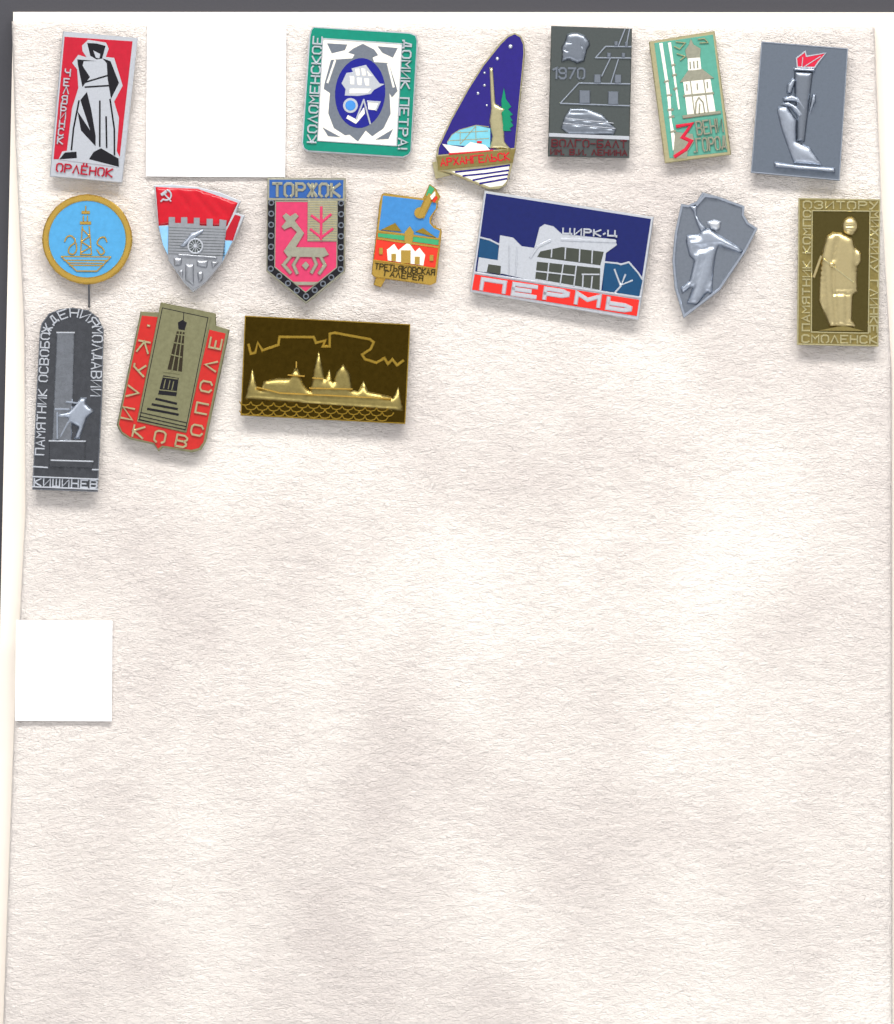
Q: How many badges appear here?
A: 16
